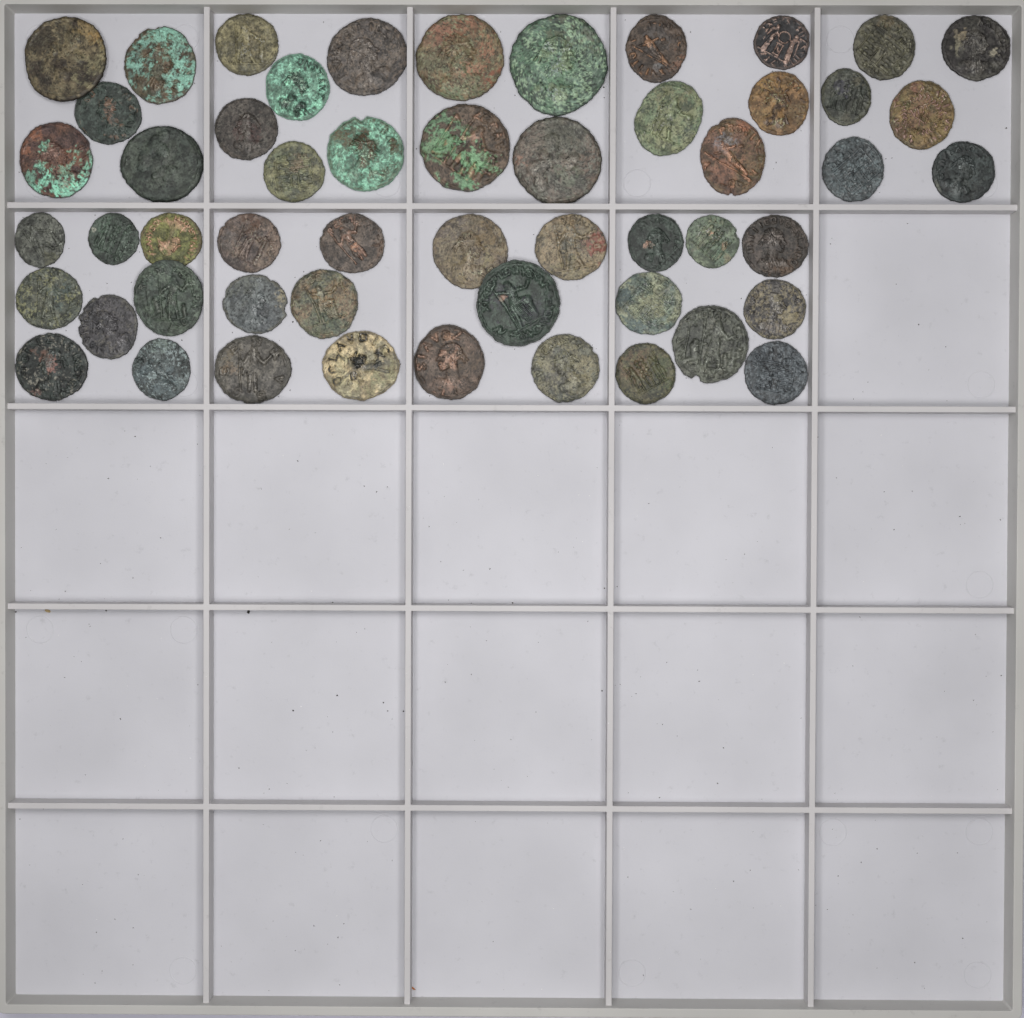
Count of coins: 53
